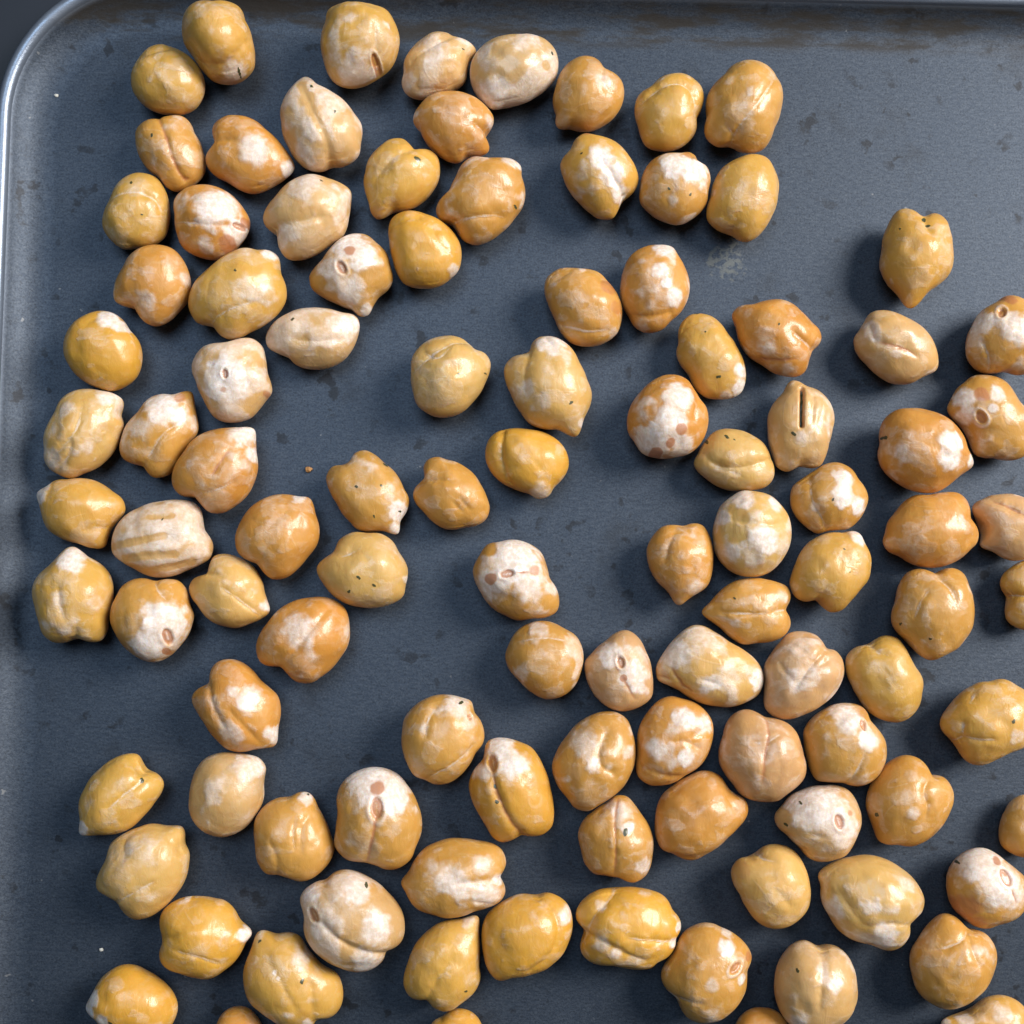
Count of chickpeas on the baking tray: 106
